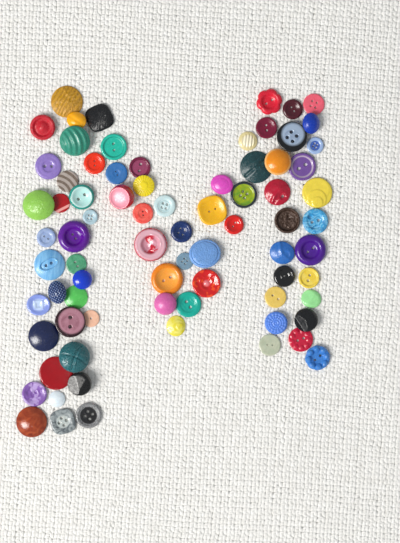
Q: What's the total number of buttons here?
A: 77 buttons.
